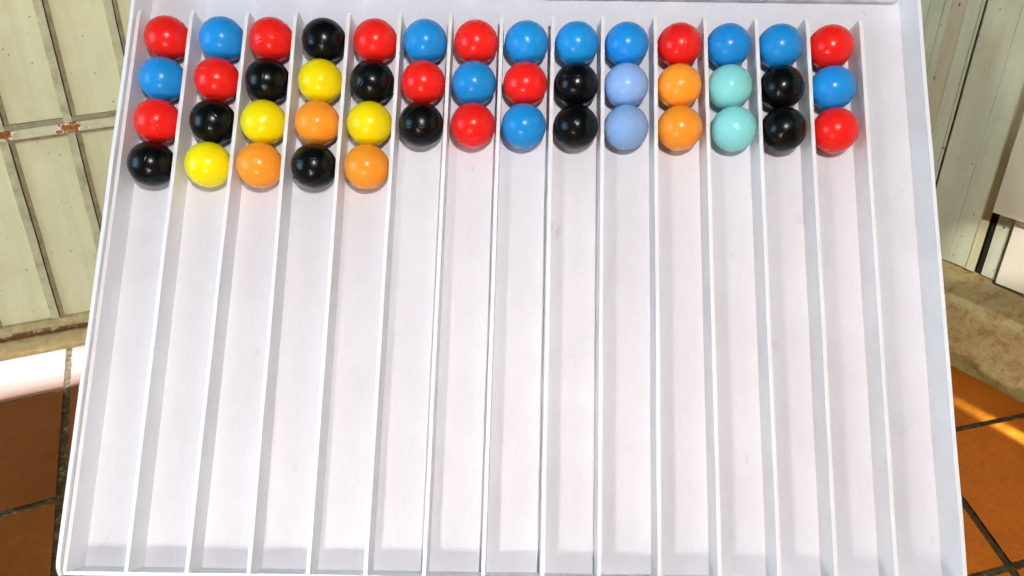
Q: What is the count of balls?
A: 47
